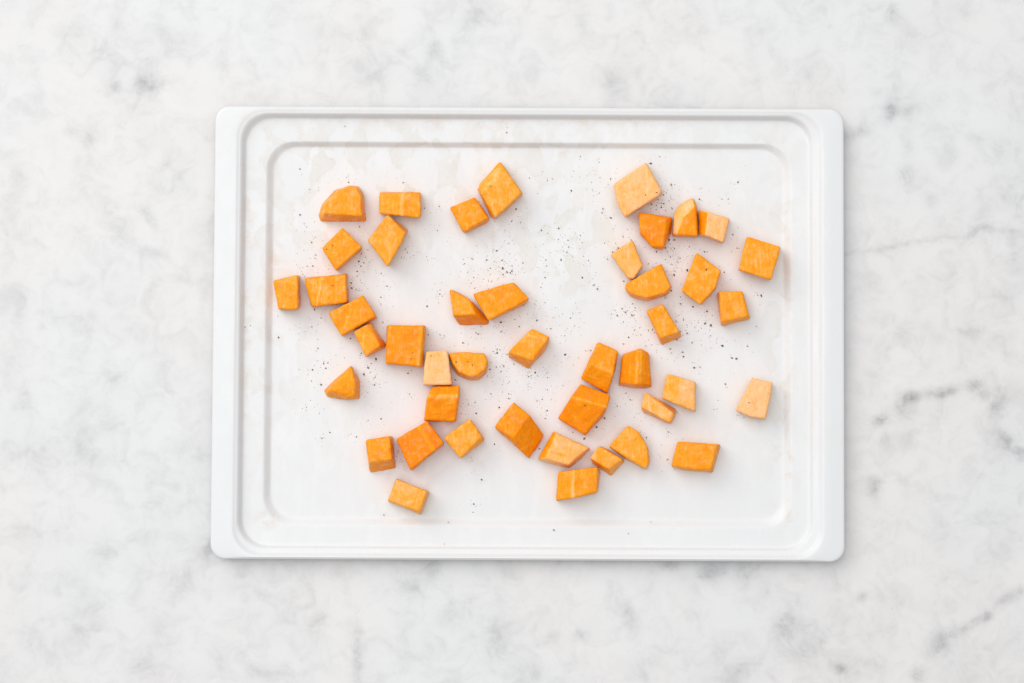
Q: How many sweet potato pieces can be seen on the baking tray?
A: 44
